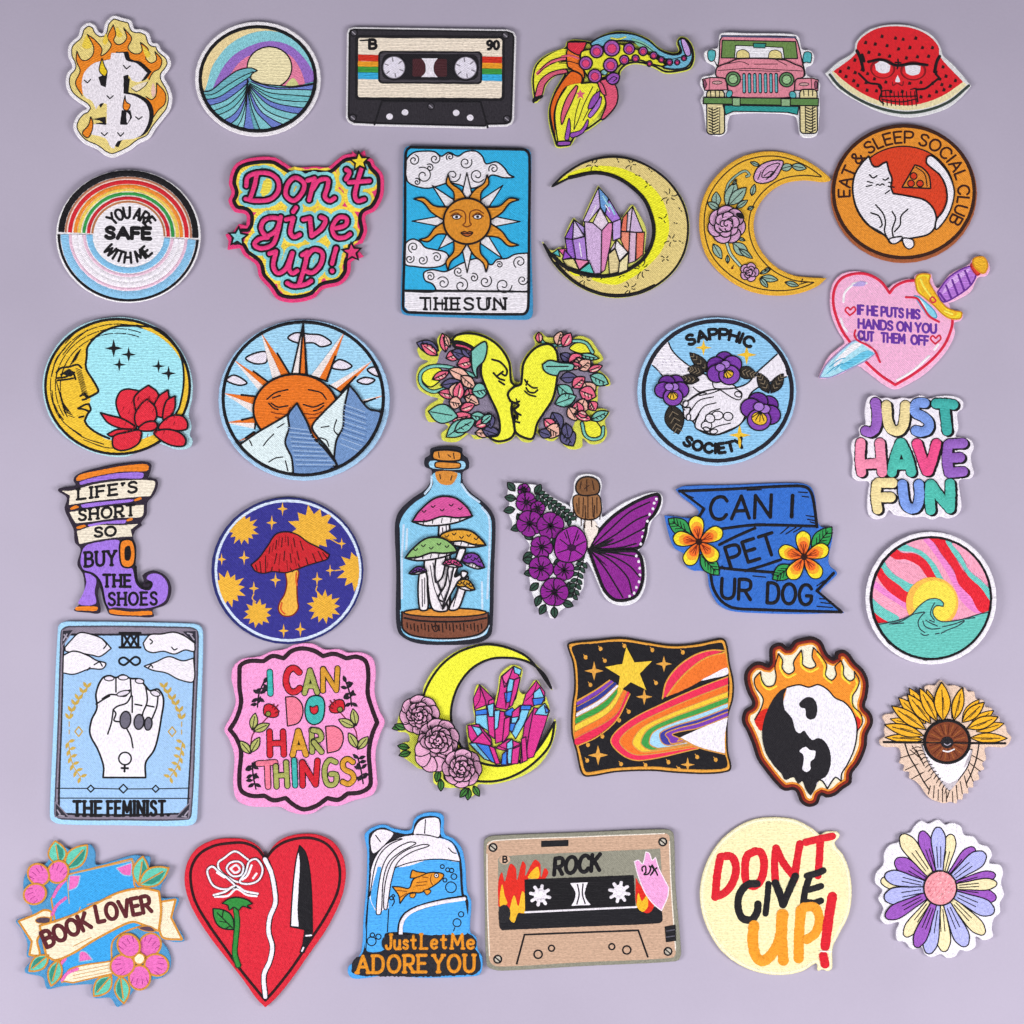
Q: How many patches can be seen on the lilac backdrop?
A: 36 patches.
